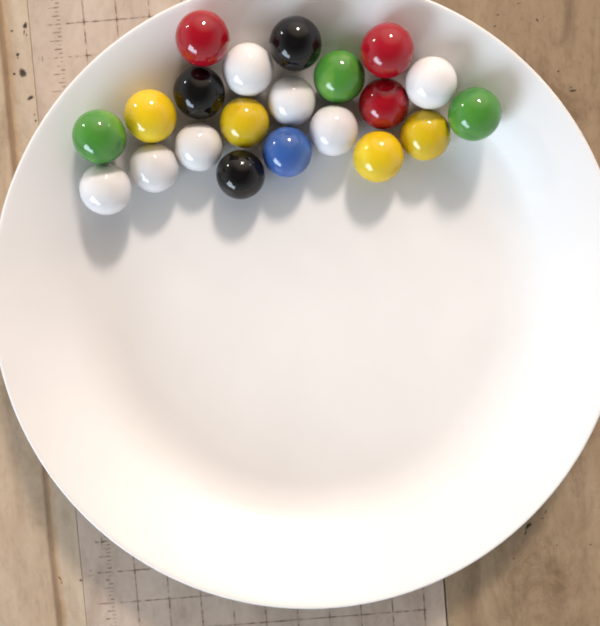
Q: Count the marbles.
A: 21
